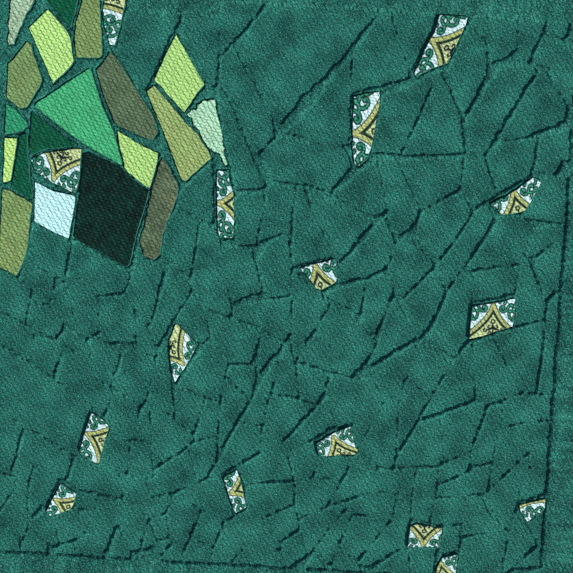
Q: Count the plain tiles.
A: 19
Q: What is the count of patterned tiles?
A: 16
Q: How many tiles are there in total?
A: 35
